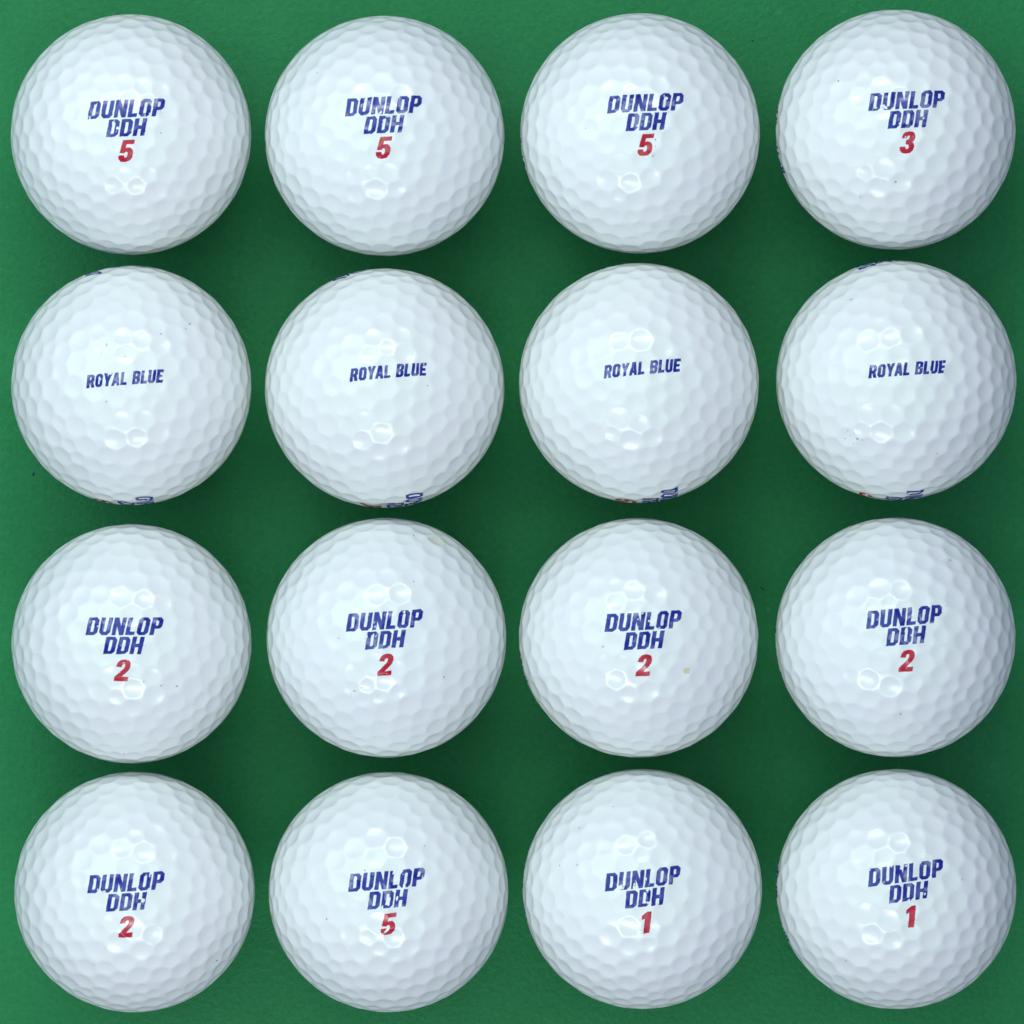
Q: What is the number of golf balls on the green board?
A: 16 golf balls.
